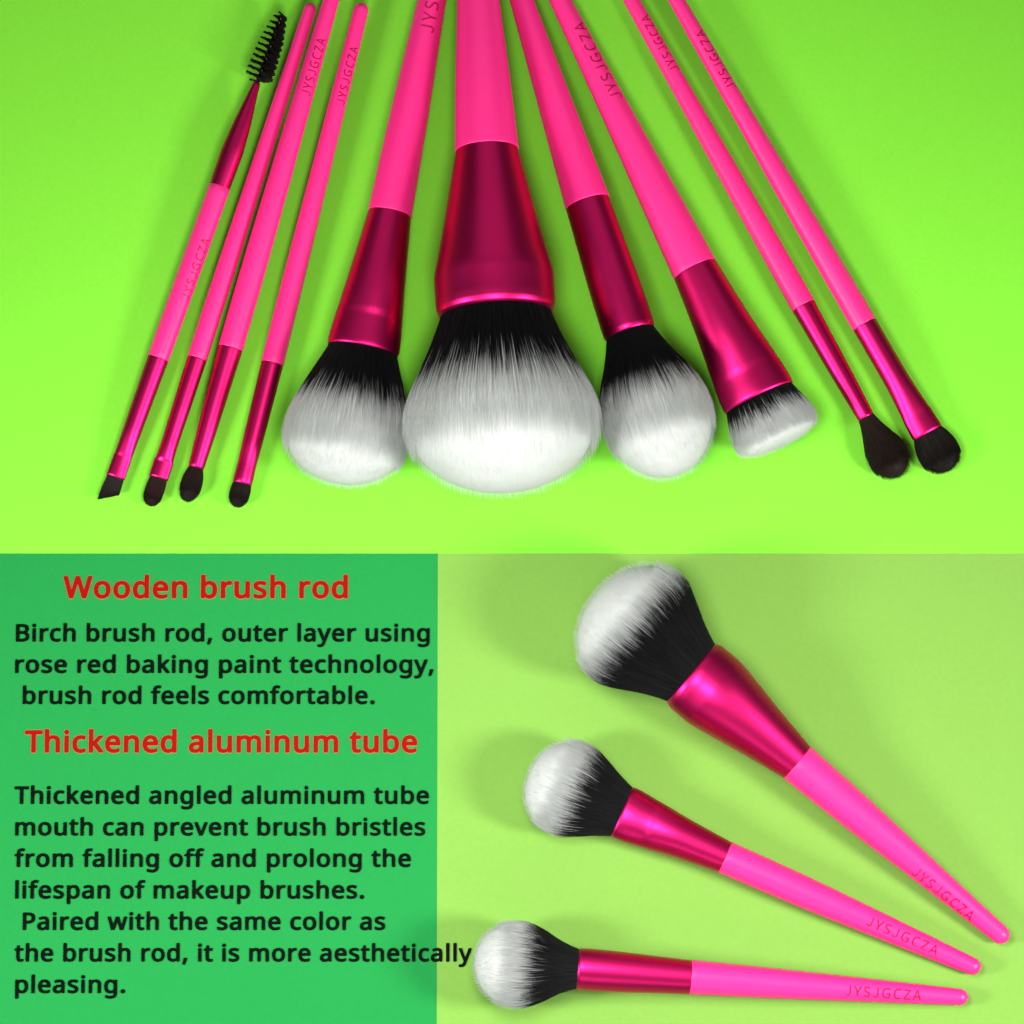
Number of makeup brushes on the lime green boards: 13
